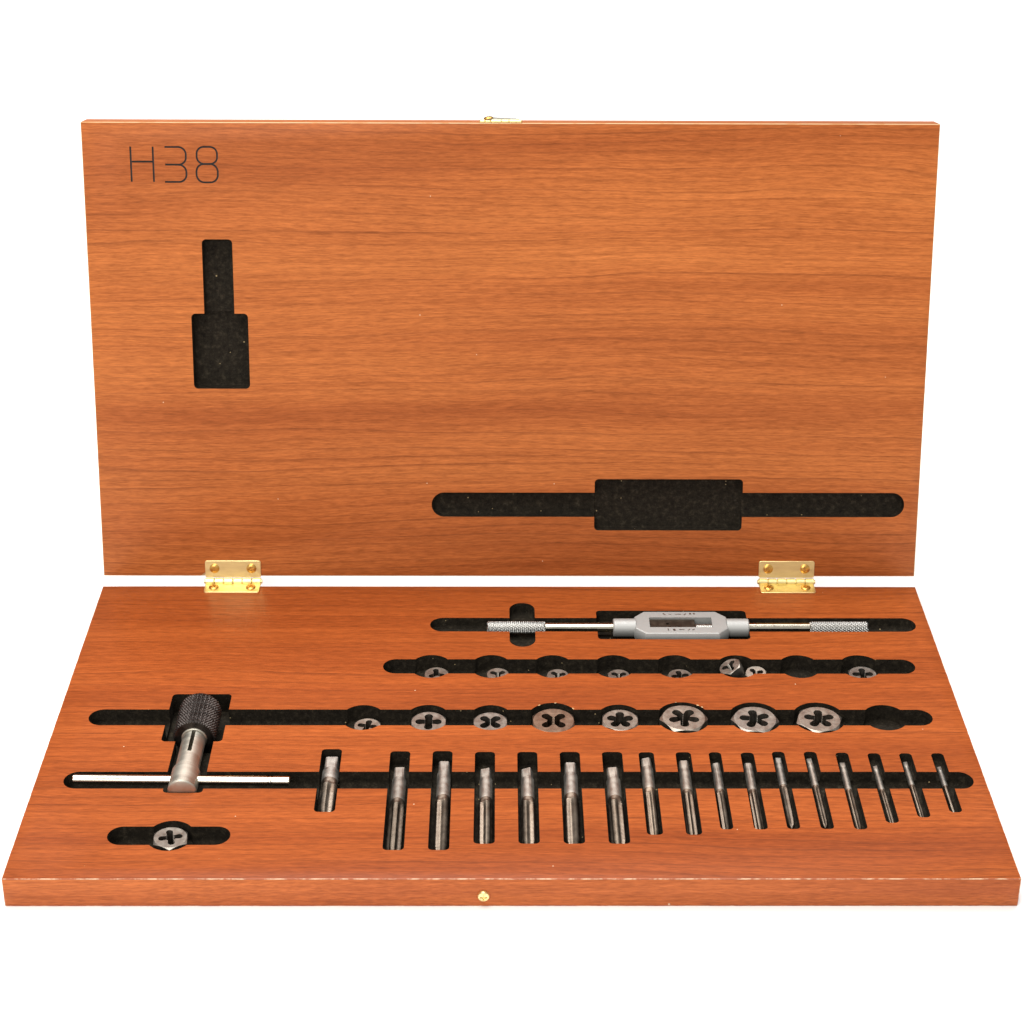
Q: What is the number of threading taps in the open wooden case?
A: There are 17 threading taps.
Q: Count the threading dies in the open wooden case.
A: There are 17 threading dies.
